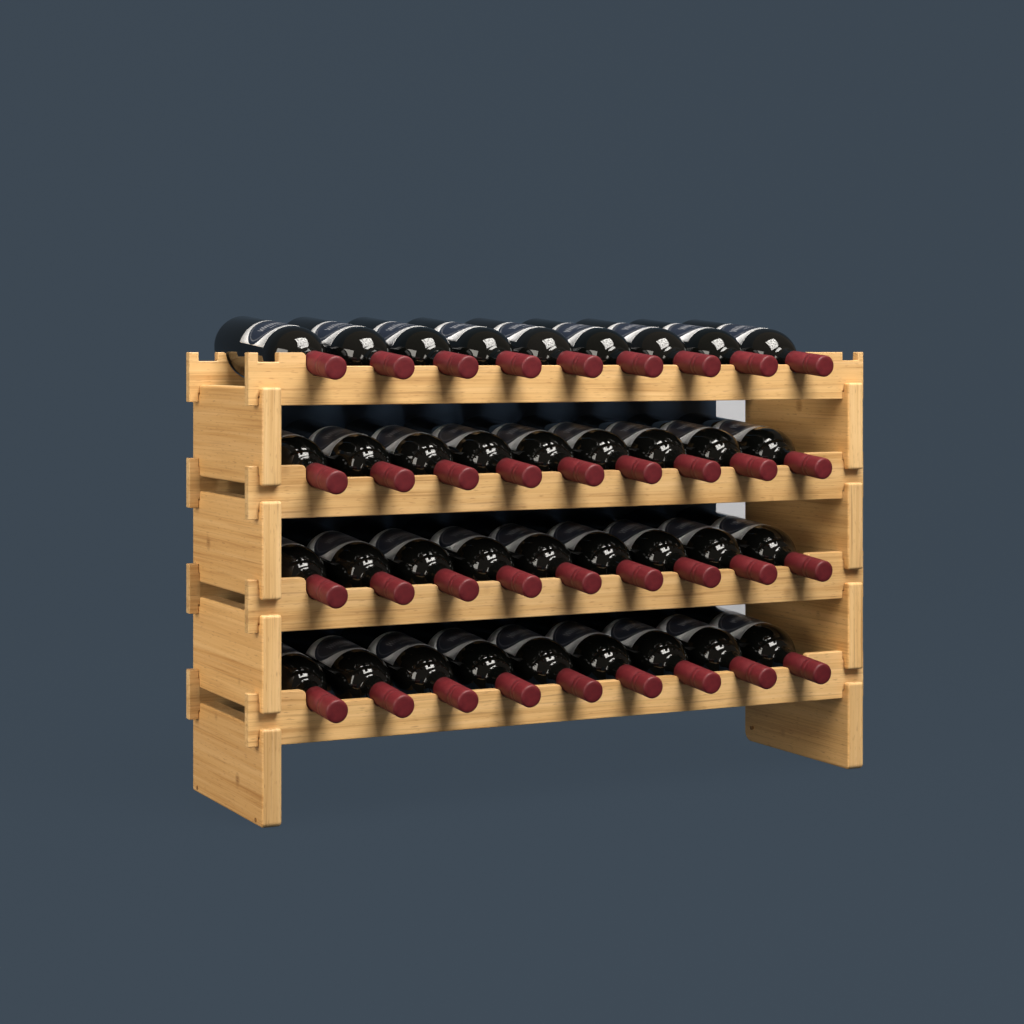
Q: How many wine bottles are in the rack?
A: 36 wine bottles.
